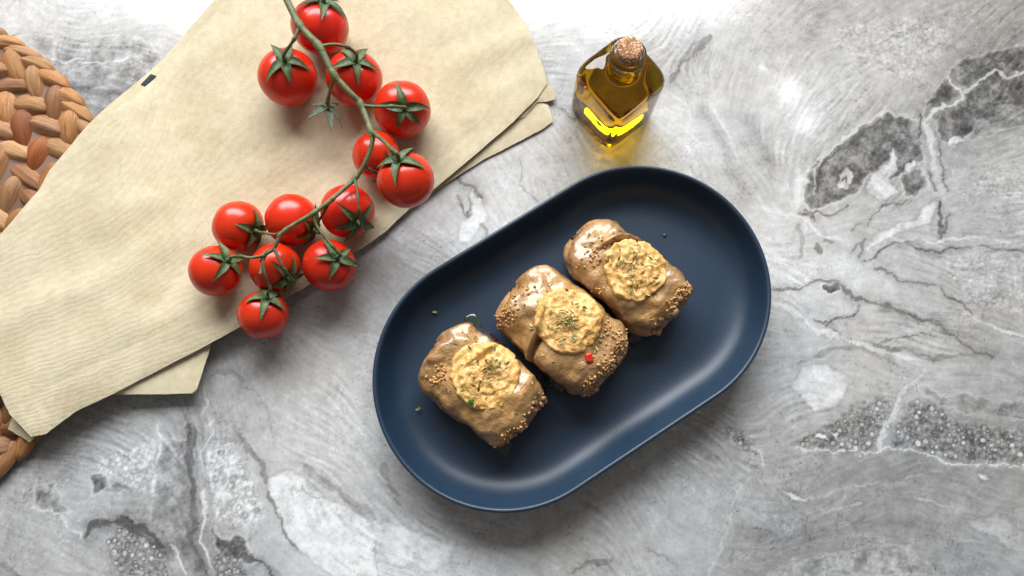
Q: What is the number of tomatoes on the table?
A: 13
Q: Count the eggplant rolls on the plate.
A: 3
